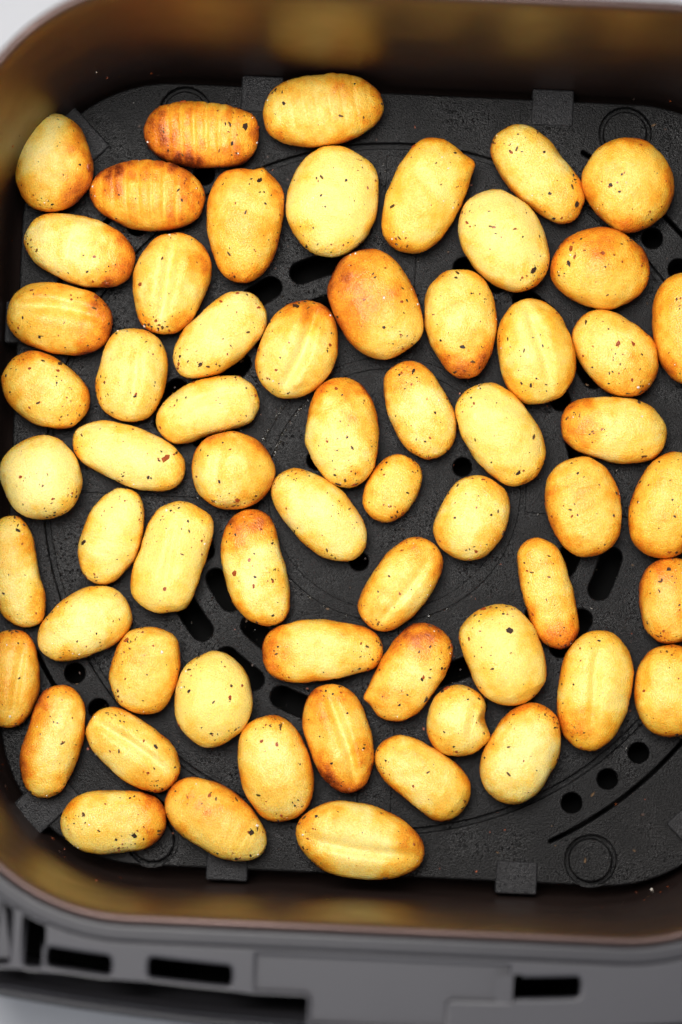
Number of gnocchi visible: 62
